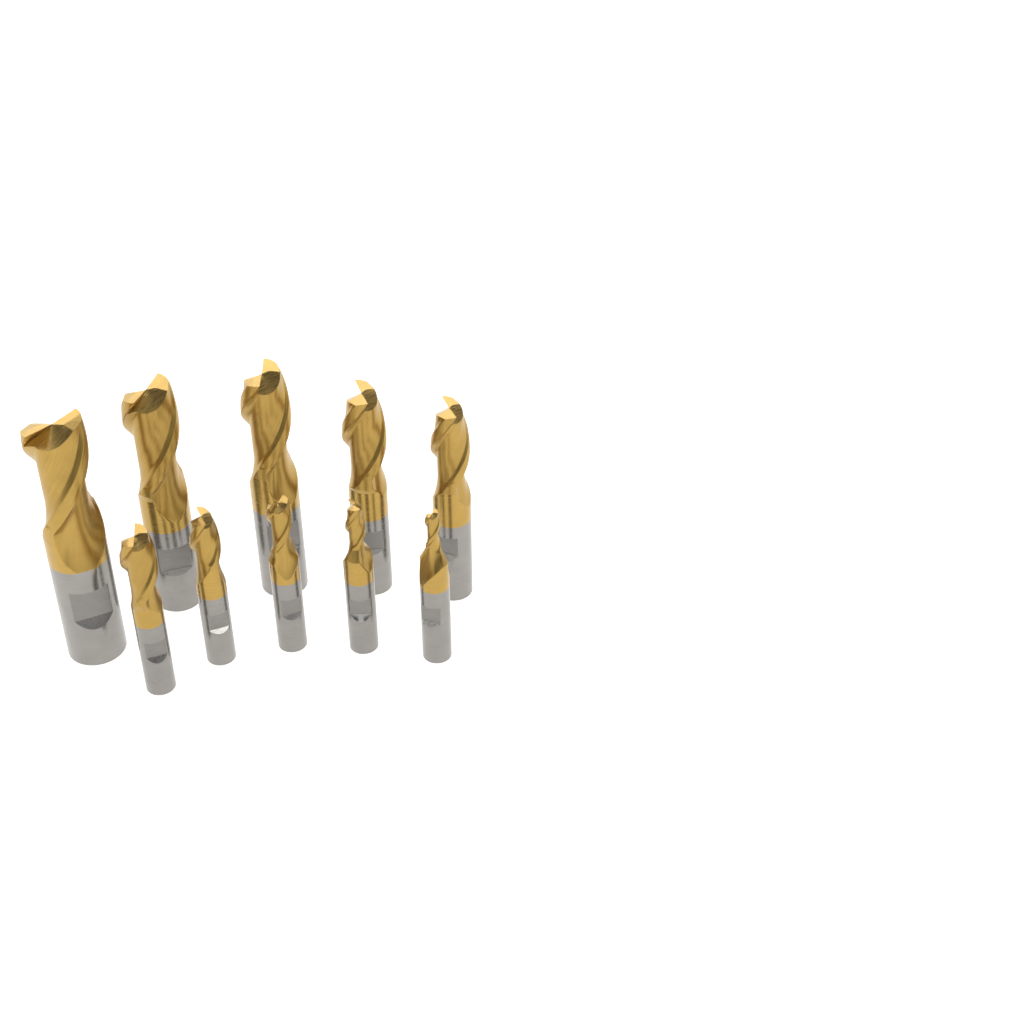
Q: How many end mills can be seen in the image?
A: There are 10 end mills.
